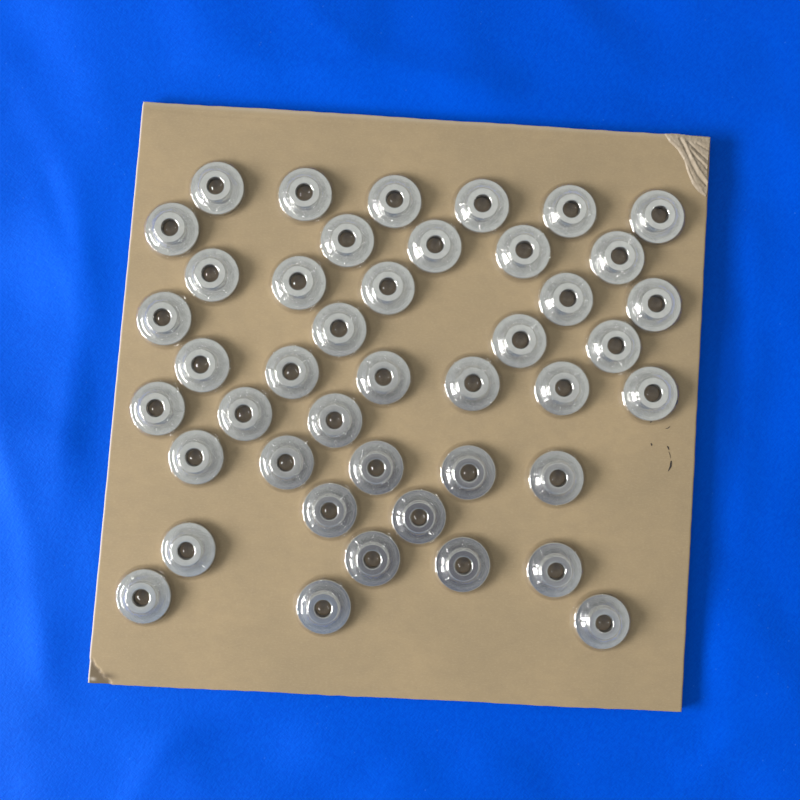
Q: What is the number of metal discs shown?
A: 43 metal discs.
